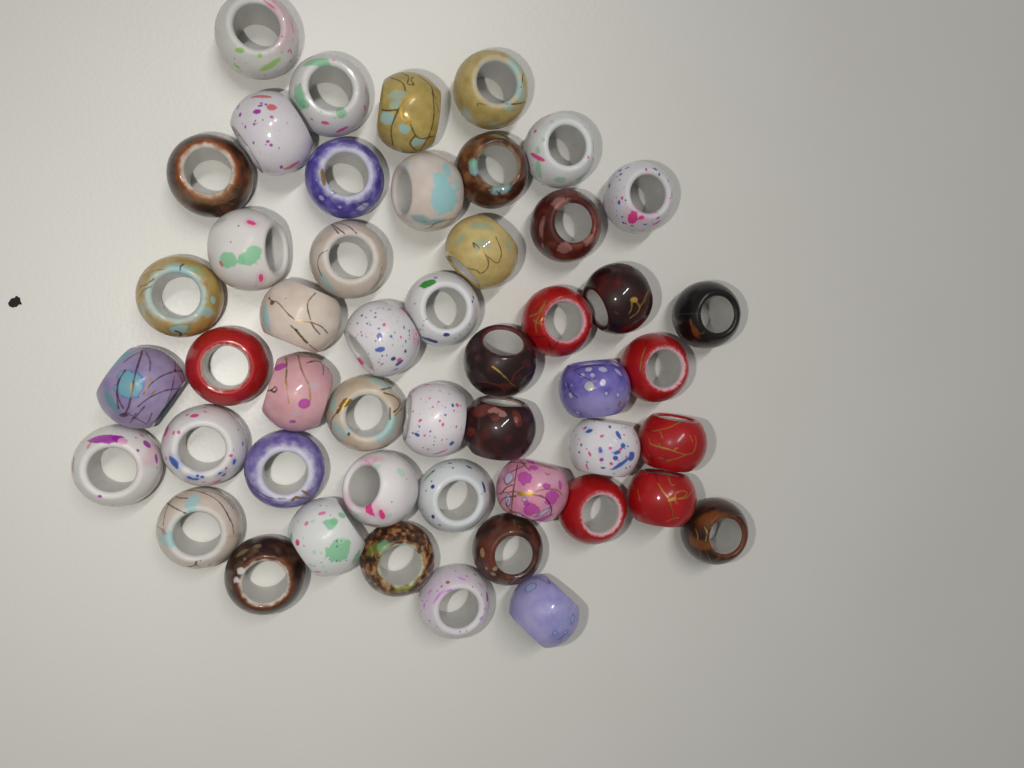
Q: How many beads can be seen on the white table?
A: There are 49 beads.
